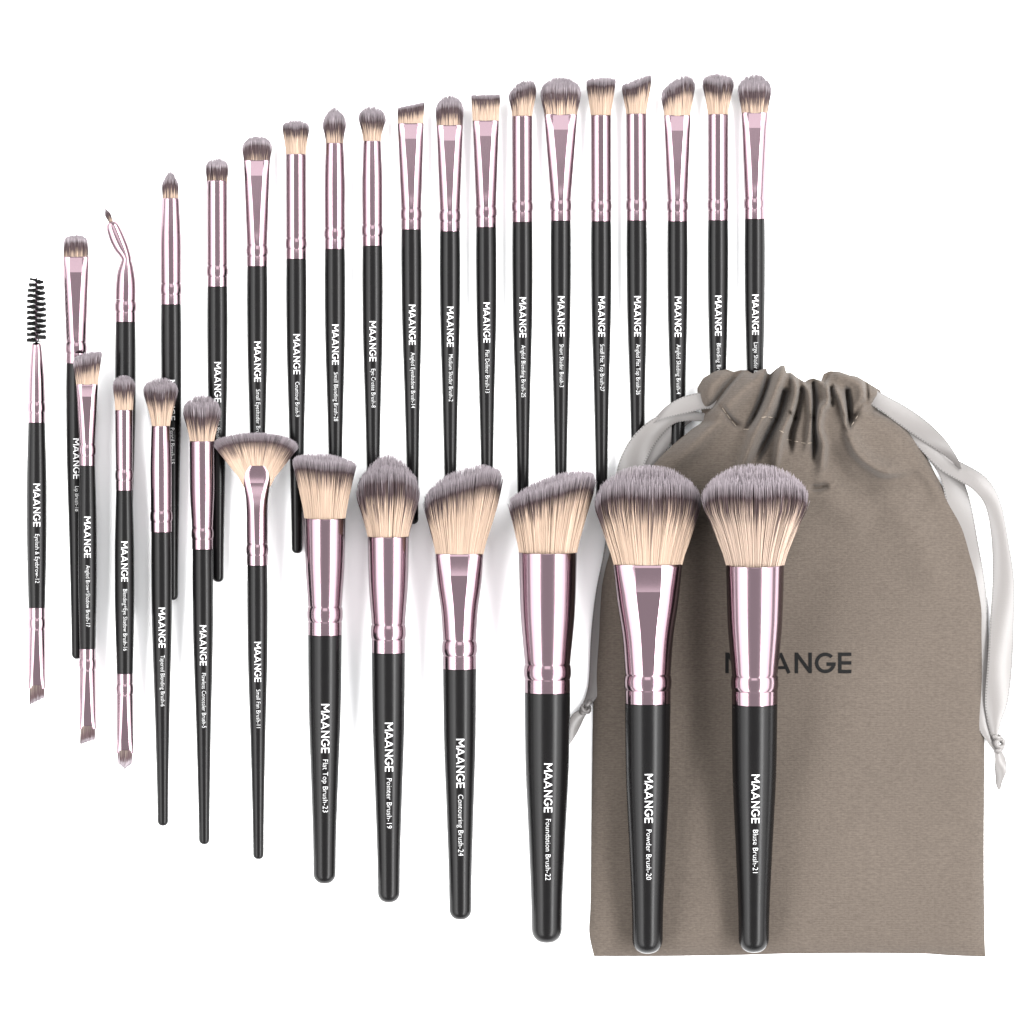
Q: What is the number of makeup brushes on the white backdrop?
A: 30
